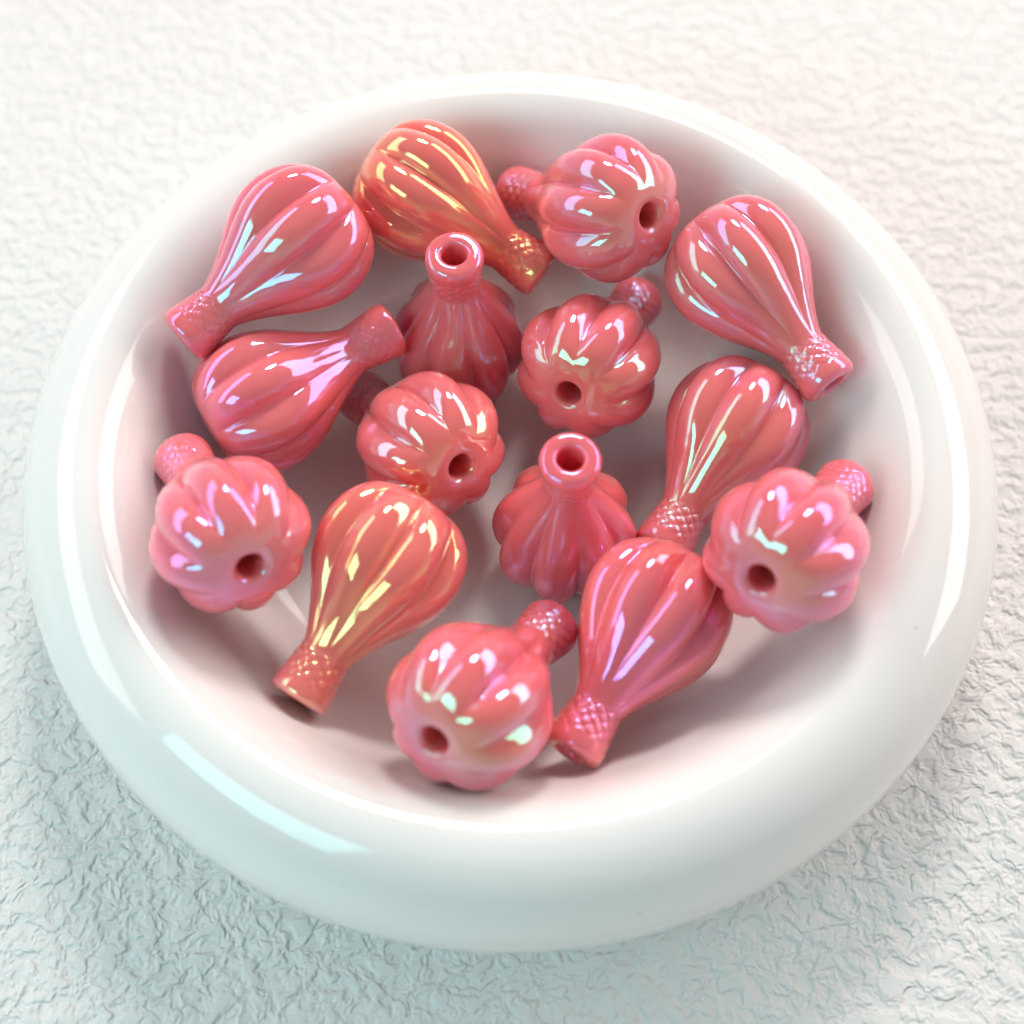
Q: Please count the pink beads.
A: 15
